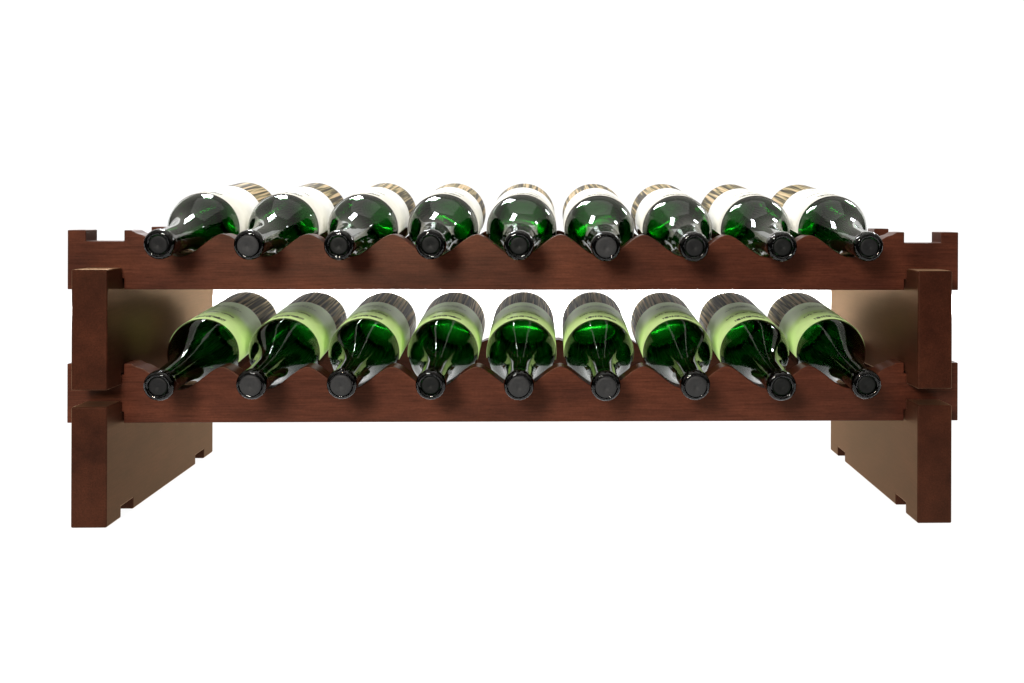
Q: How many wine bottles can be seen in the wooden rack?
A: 18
